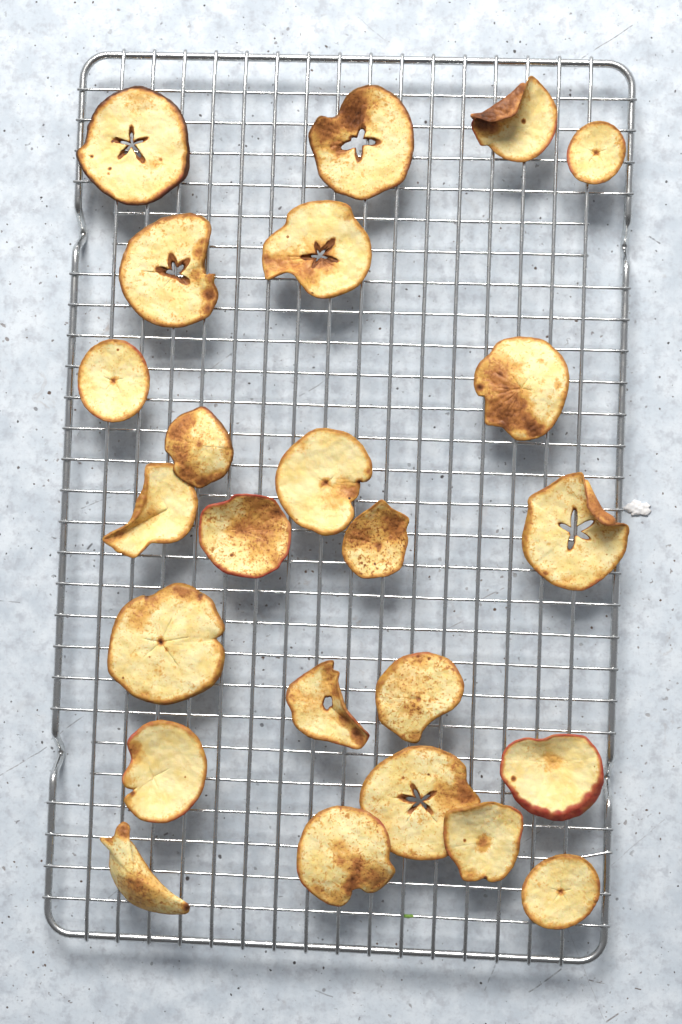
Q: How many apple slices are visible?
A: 24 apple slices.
